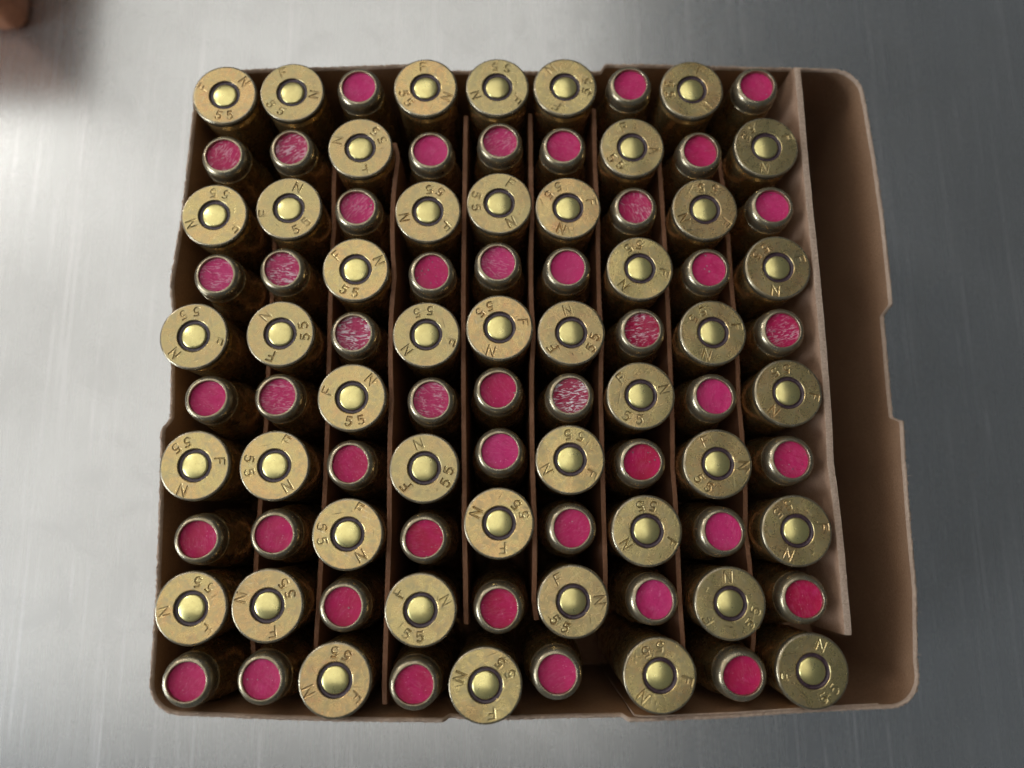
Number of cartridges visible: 90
